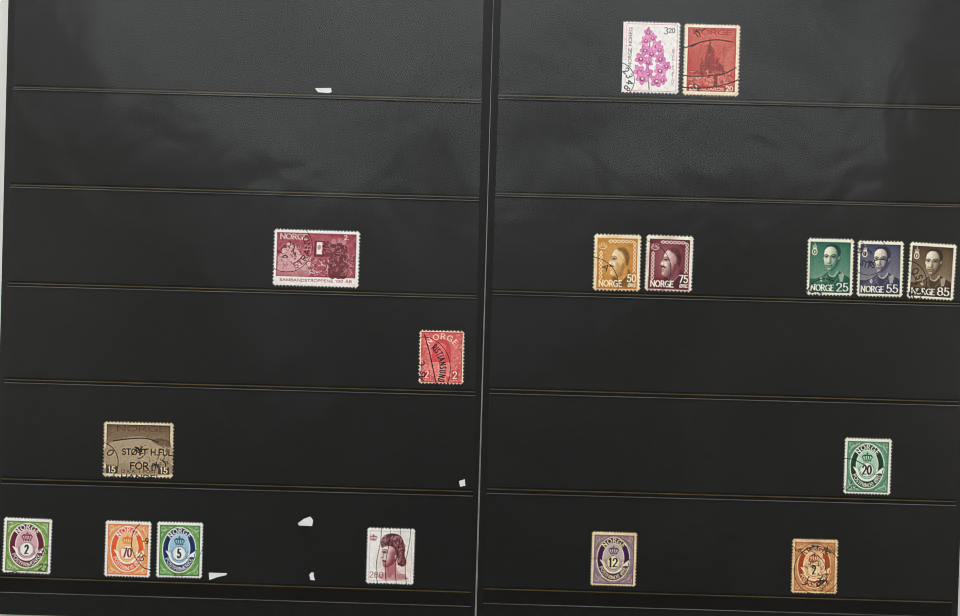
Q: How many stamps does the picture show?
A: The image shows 17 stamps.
